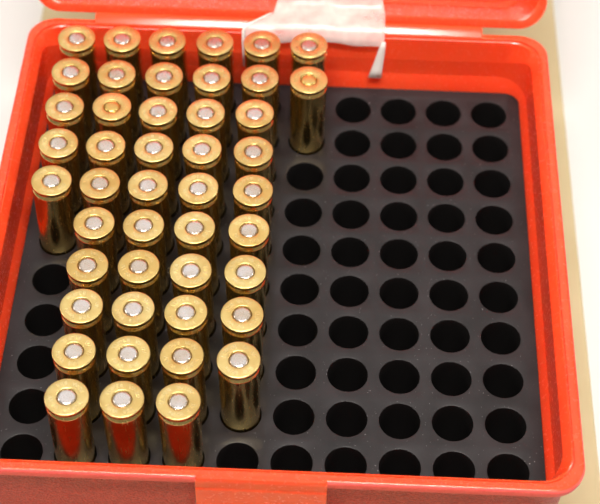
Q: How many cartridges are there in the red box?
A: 46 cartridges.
